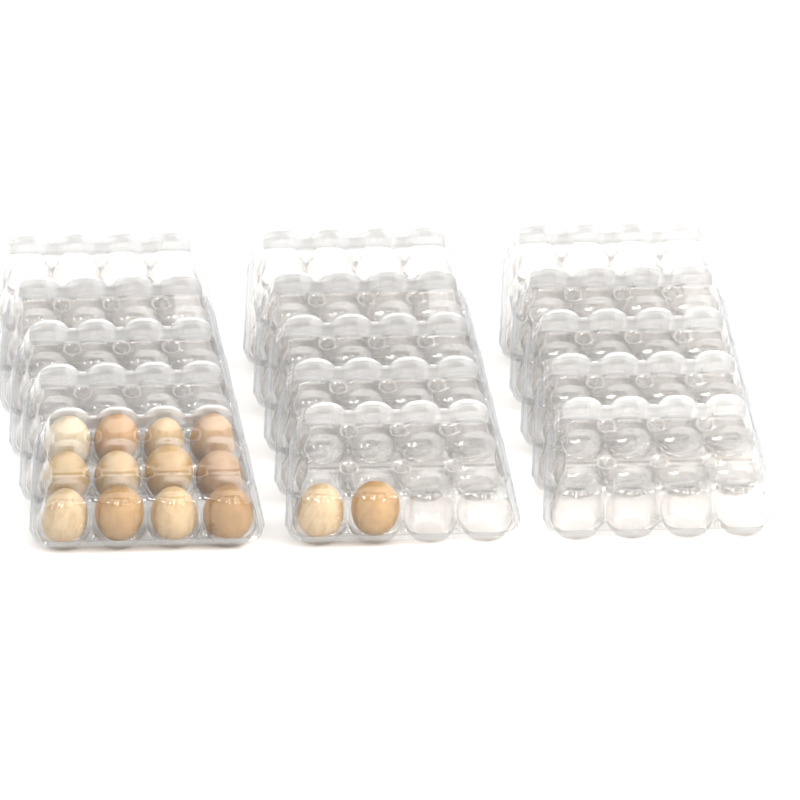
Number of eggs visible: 14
